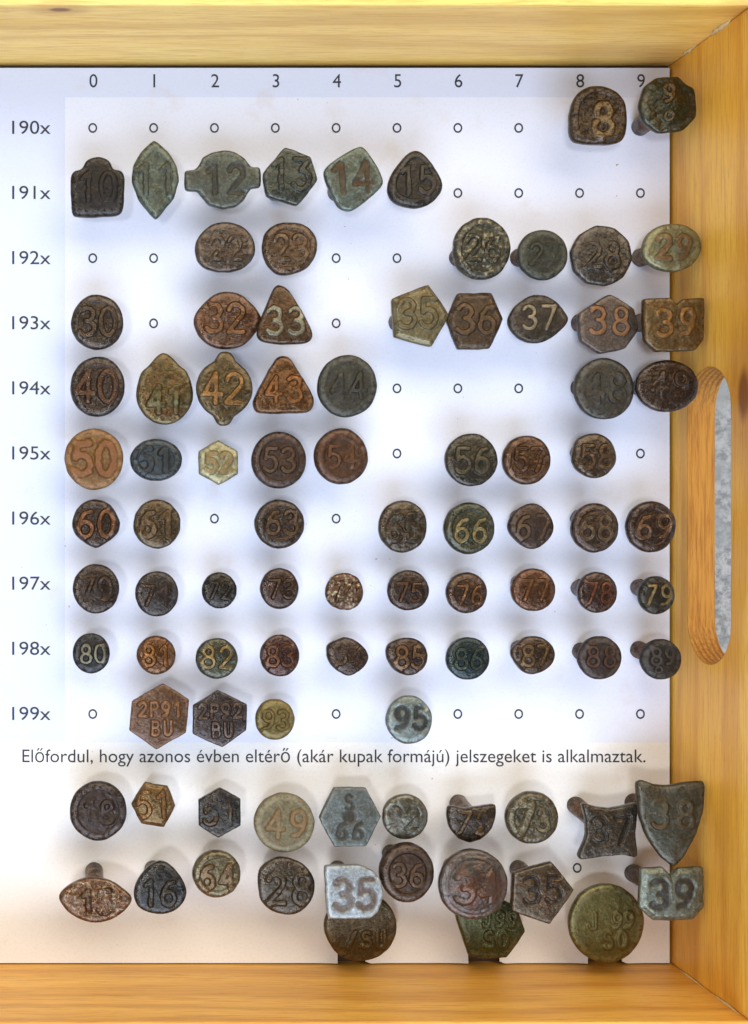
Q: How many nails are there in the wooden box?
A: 91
